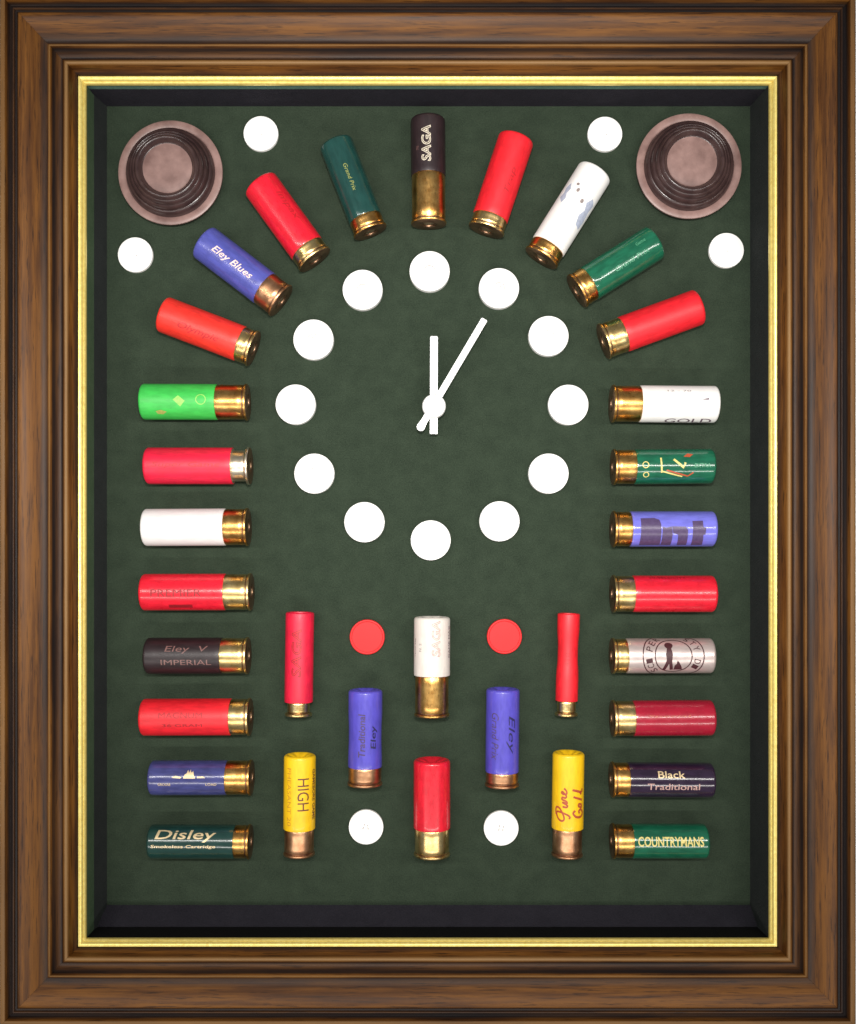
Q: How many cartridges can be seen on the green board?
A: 33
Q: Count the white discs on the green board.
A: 18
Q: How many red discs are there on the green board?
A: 2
